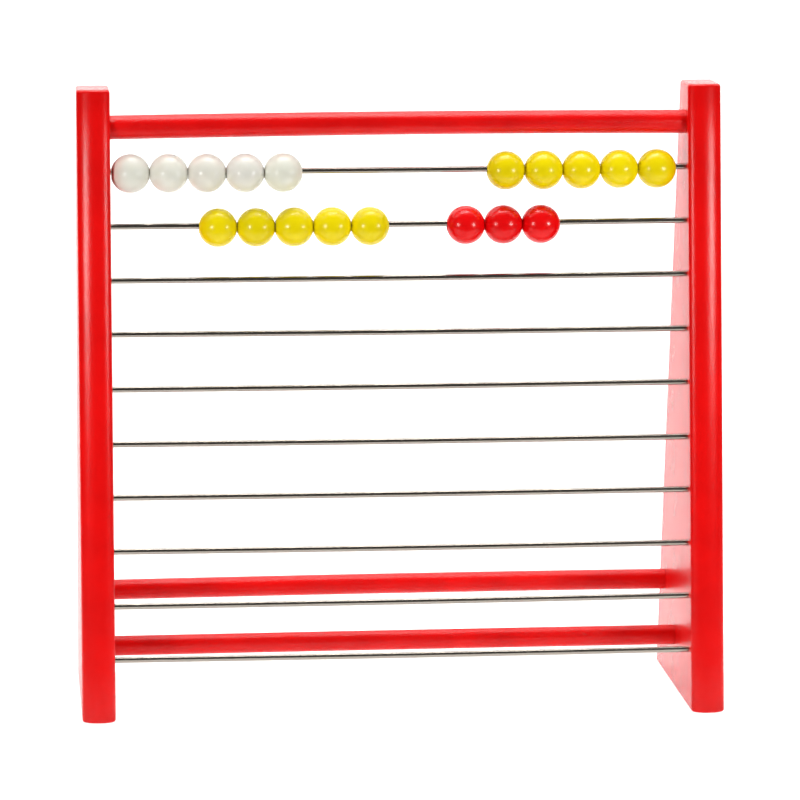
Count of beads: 18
